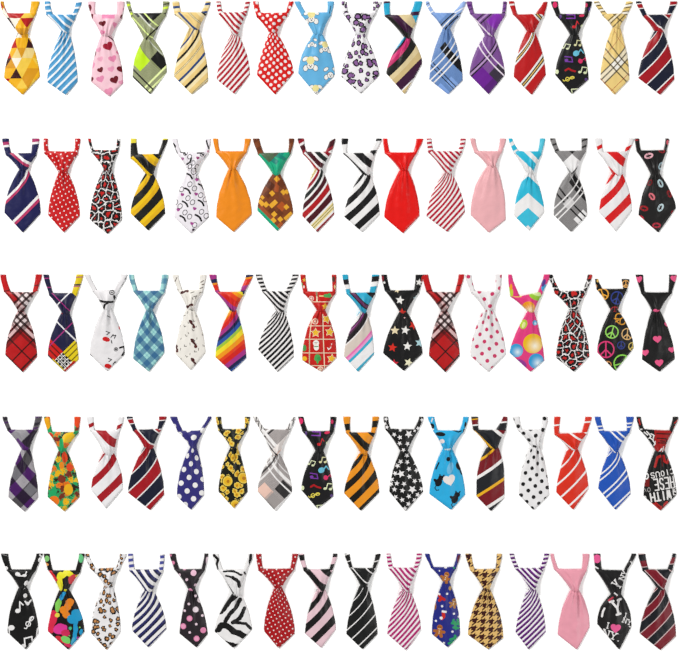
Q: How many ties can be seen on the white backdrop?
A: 80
